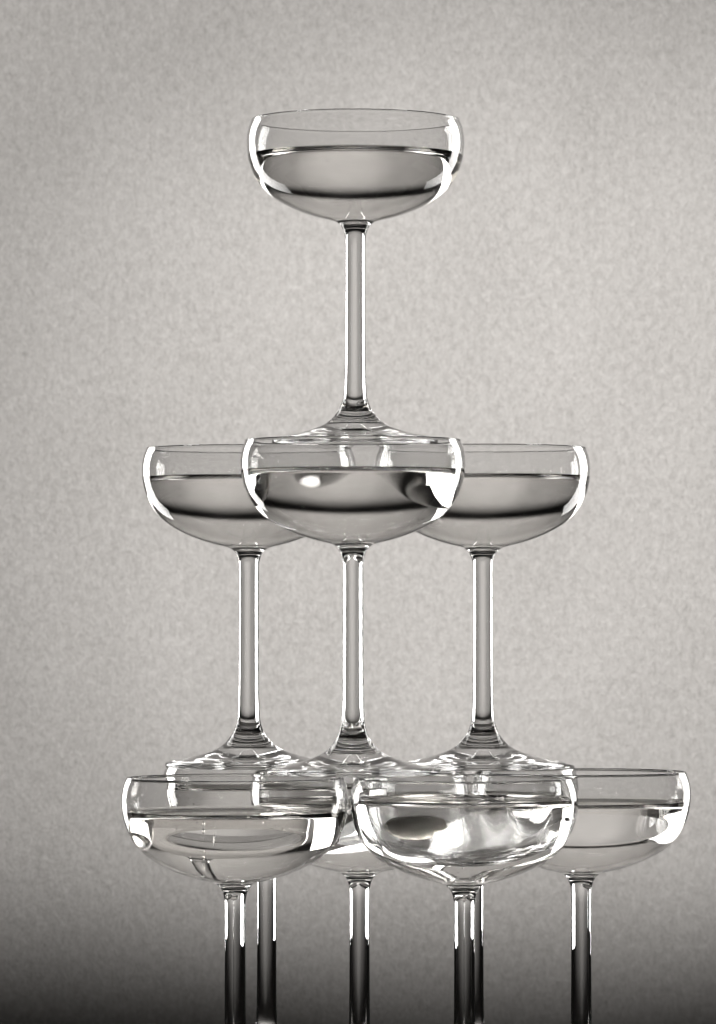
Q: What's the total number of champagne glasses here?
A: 10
